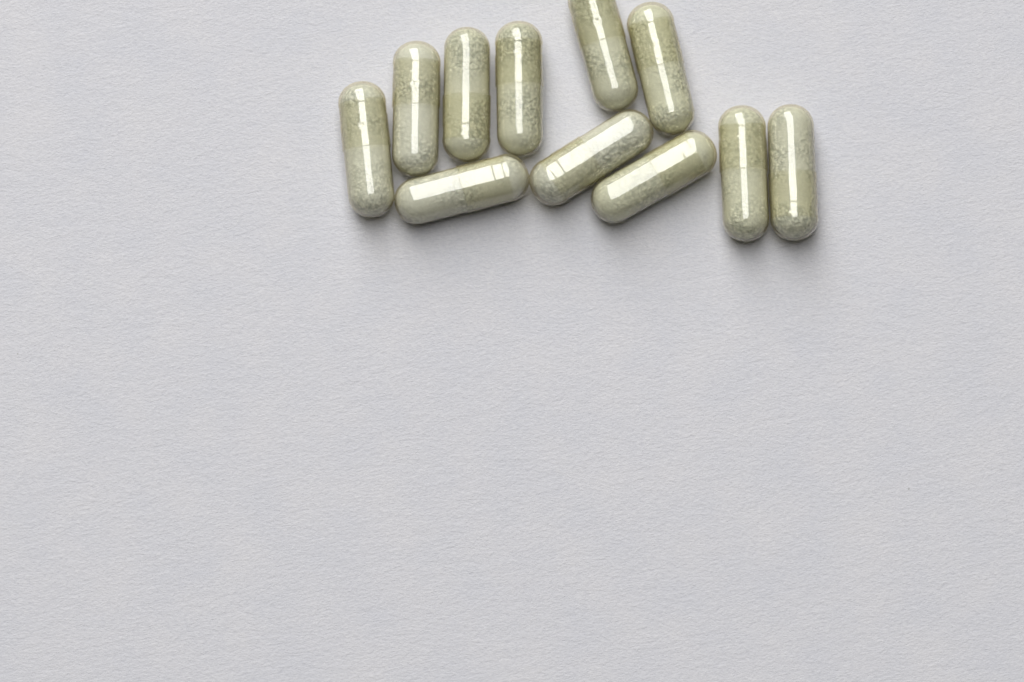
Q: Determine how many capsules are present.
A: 11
